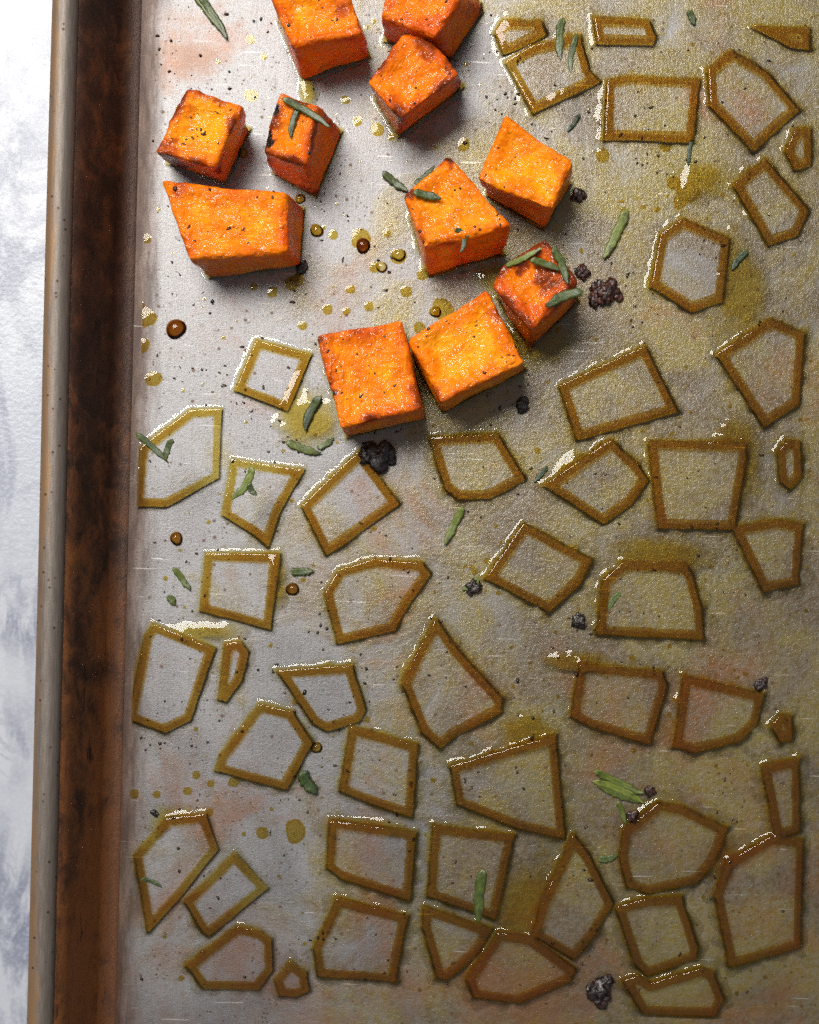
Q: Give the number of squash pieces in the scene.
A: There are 11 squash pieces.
